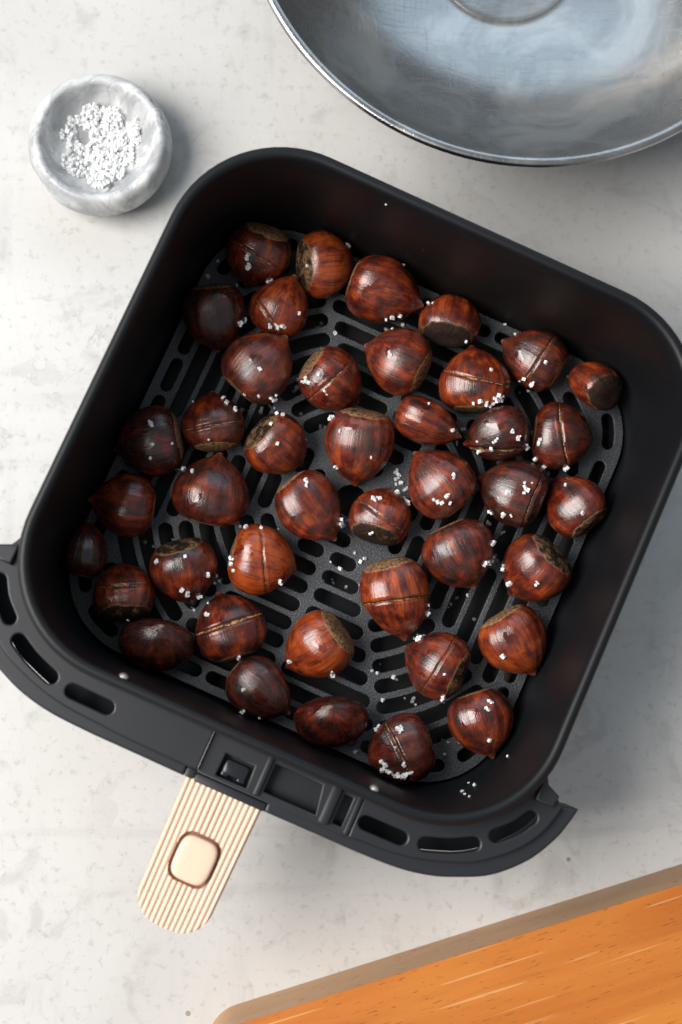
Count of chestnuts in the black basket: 42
